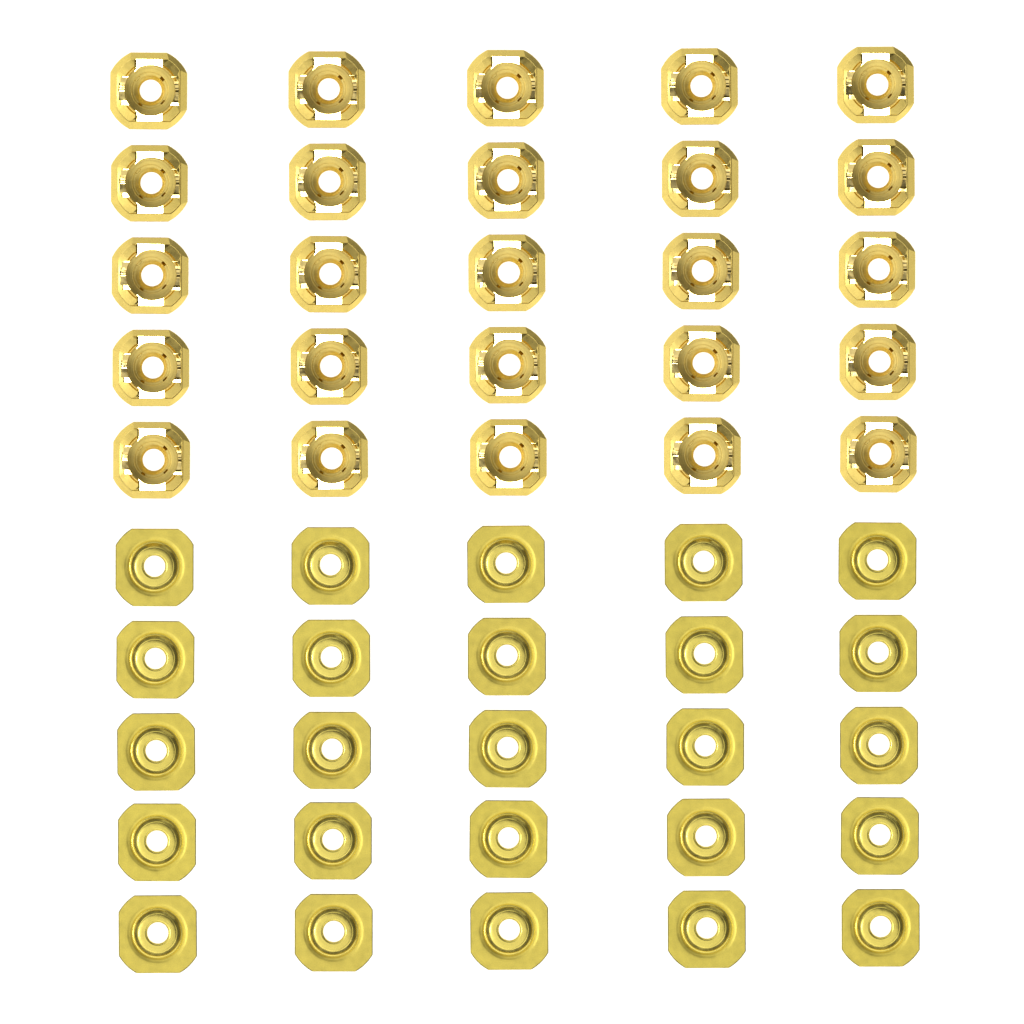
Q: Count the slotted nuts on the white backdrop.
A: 25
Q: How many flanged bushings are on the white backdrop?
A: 25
